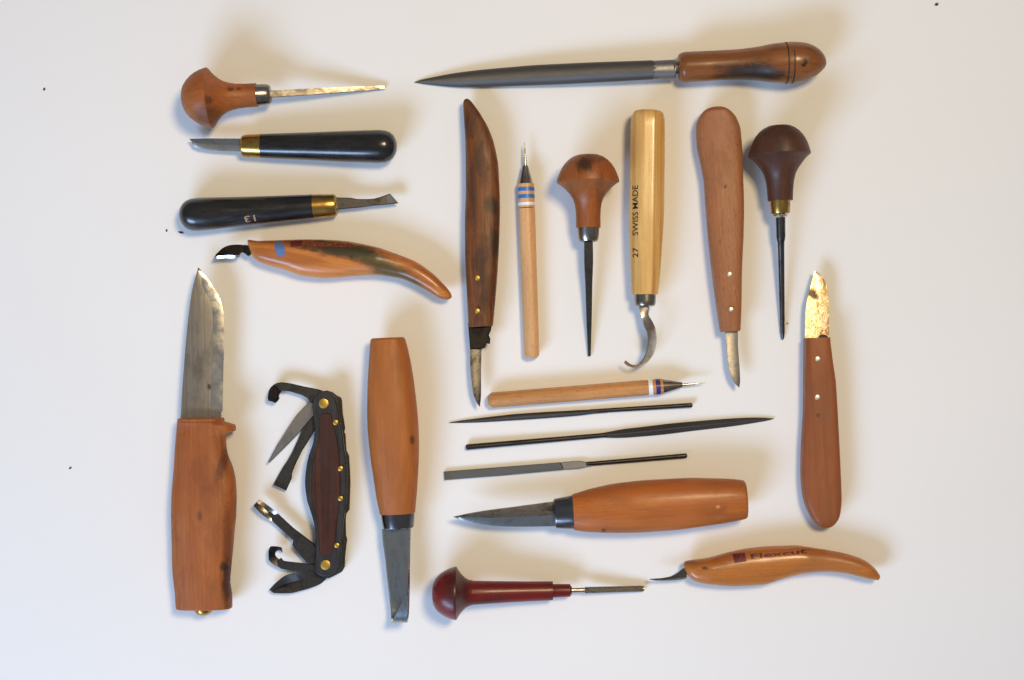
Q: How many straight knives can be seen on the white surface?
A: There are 8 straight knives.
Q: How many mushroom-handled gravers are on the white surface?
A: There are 4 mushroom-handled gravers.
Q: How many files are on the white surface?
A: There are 4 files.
